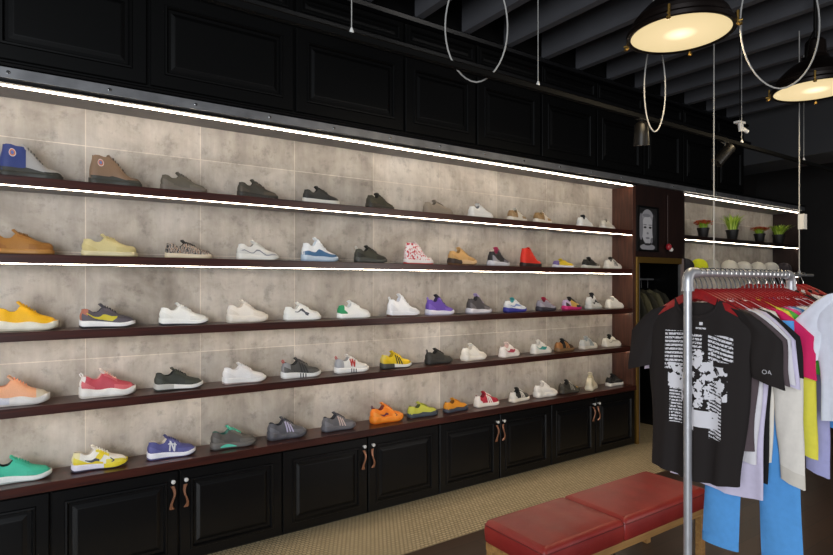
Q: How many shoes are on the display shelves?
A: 68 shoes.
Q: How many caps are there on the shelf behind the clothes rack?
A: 8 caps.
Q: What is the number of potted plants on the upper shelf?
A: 4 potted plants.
